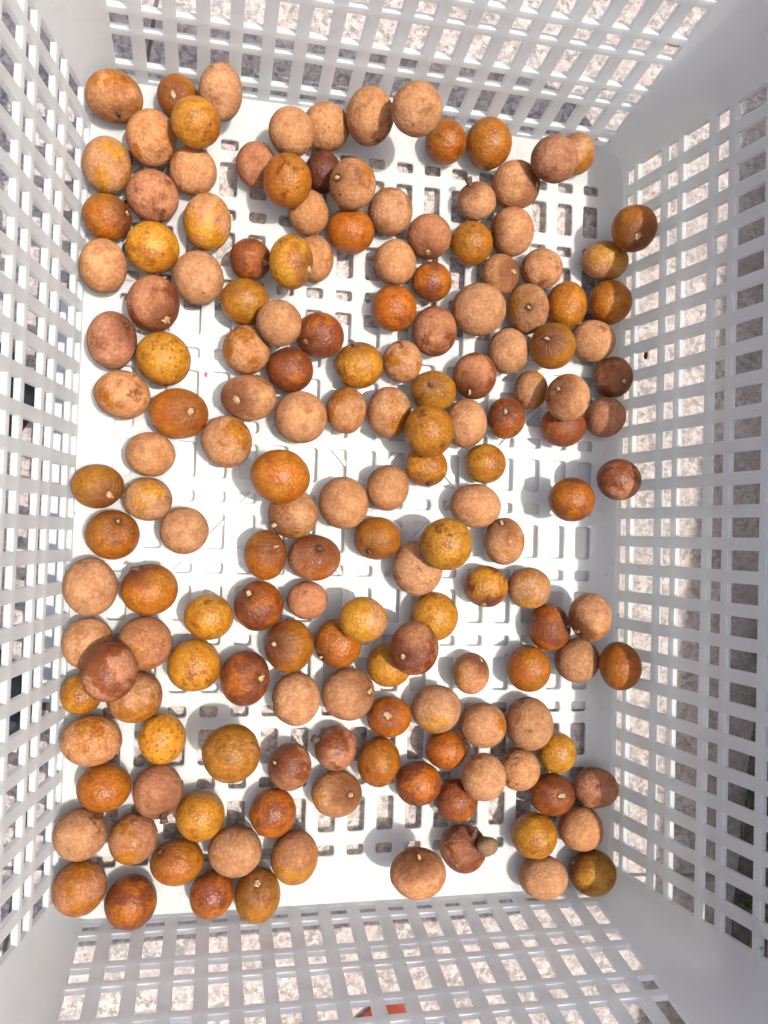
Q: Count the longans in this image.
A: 164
